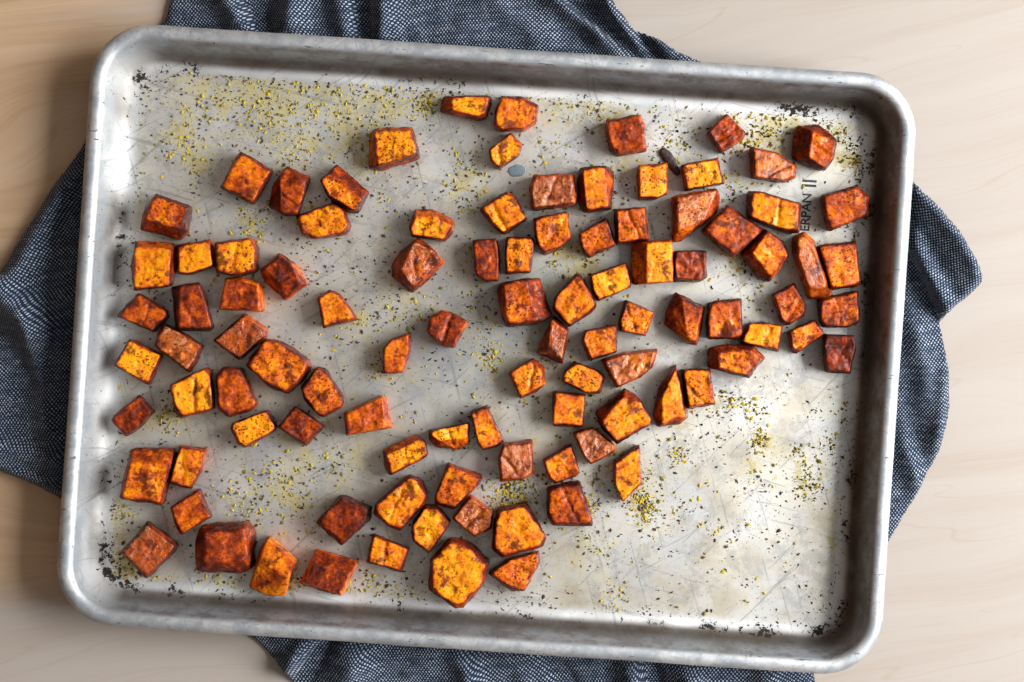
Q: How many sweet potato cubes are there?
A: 100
